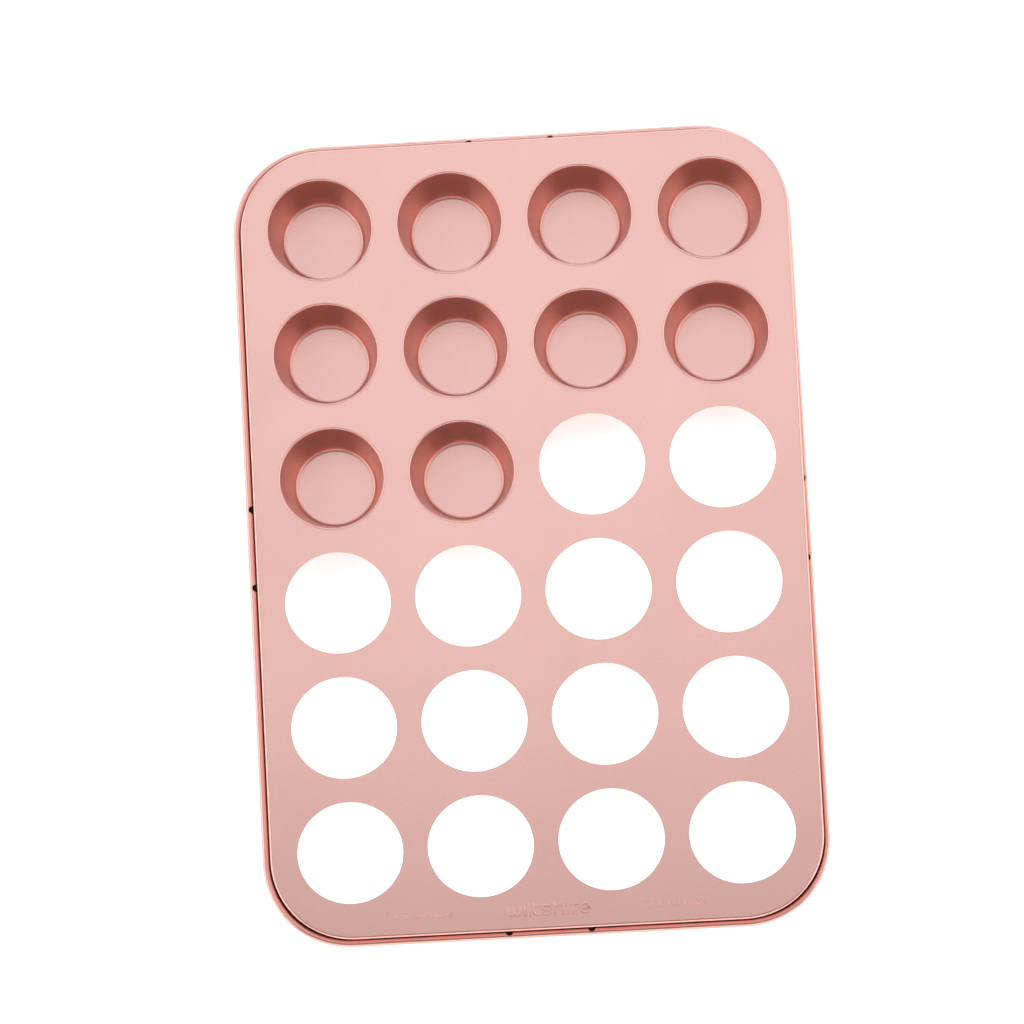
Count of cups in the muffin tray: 10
